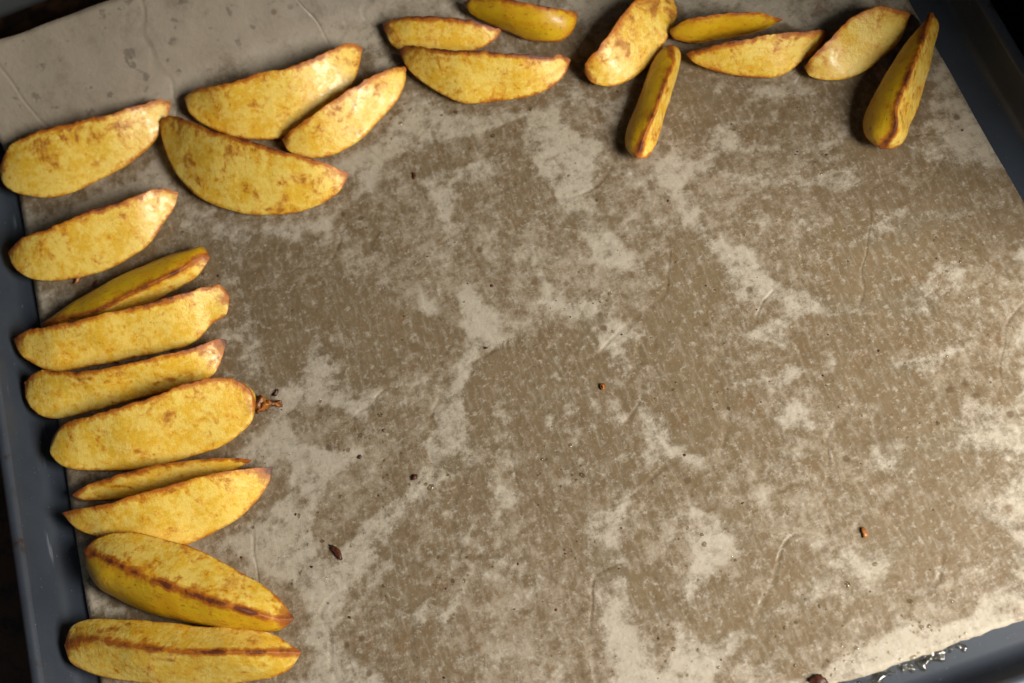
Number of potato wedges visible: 22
